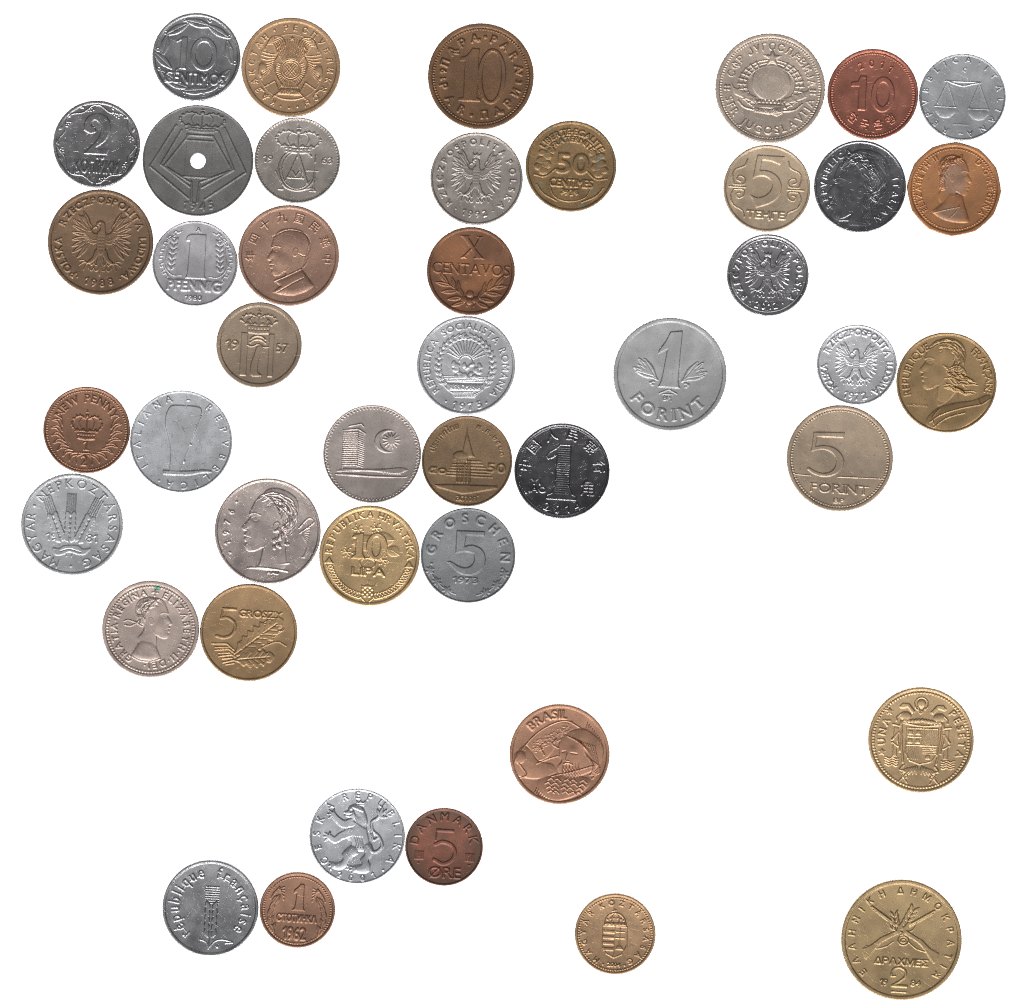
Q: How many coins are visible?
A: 44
